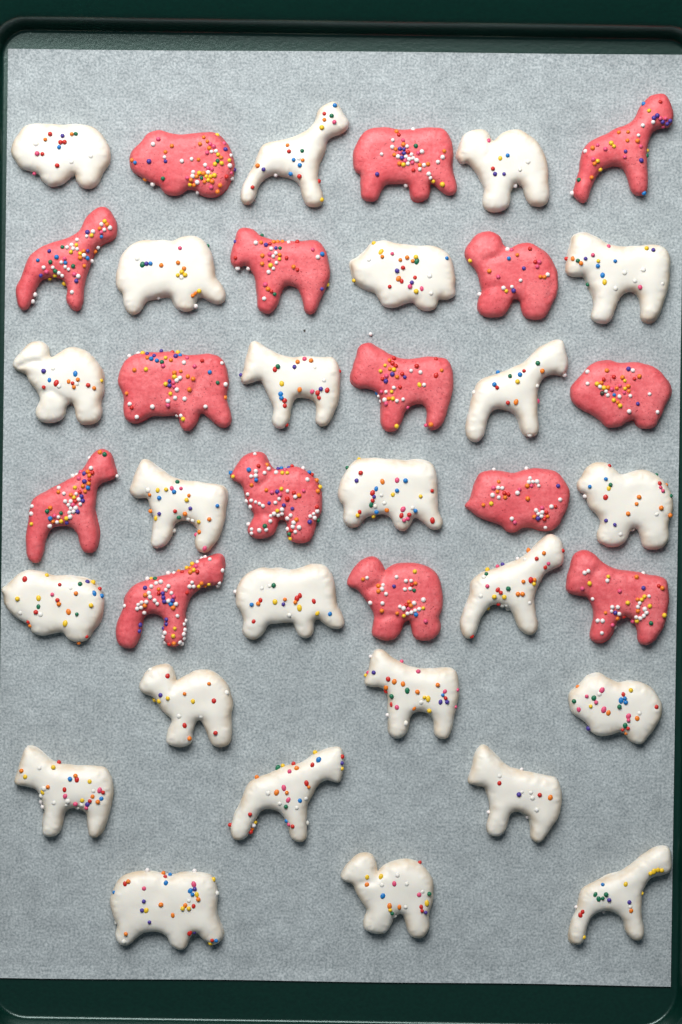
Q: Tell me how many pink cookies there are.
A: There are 15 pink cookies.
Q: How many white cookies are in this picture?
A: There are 24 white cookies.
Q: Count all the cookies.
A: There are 39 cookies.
